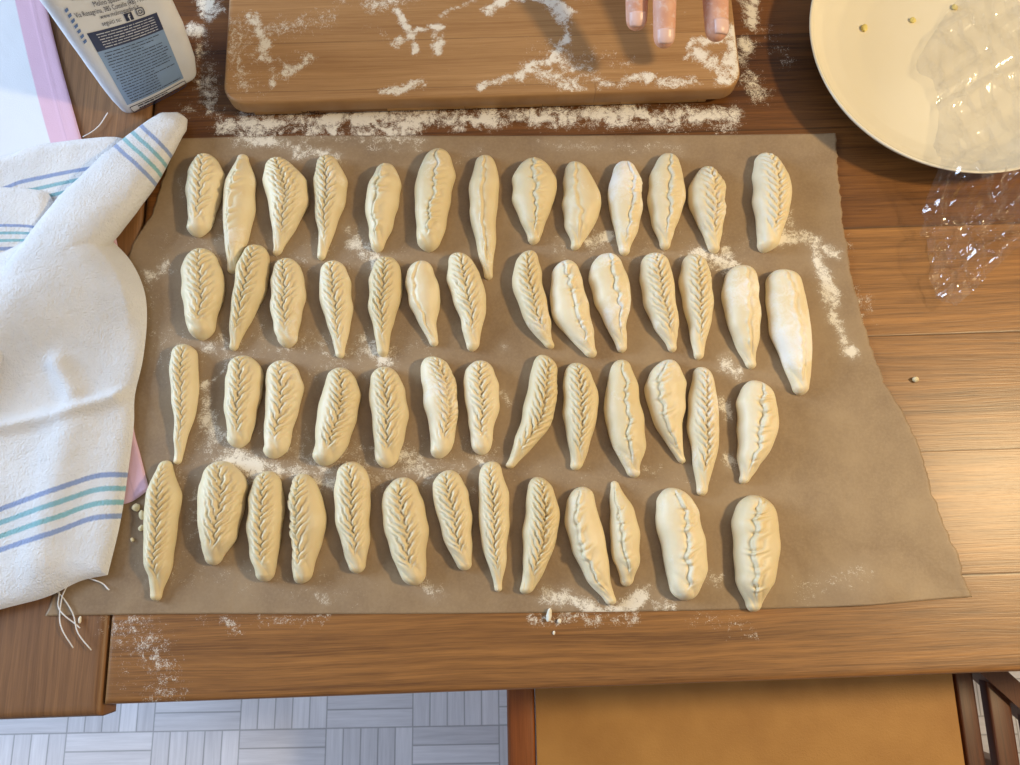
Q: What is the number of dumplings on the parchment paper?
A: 53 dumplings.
